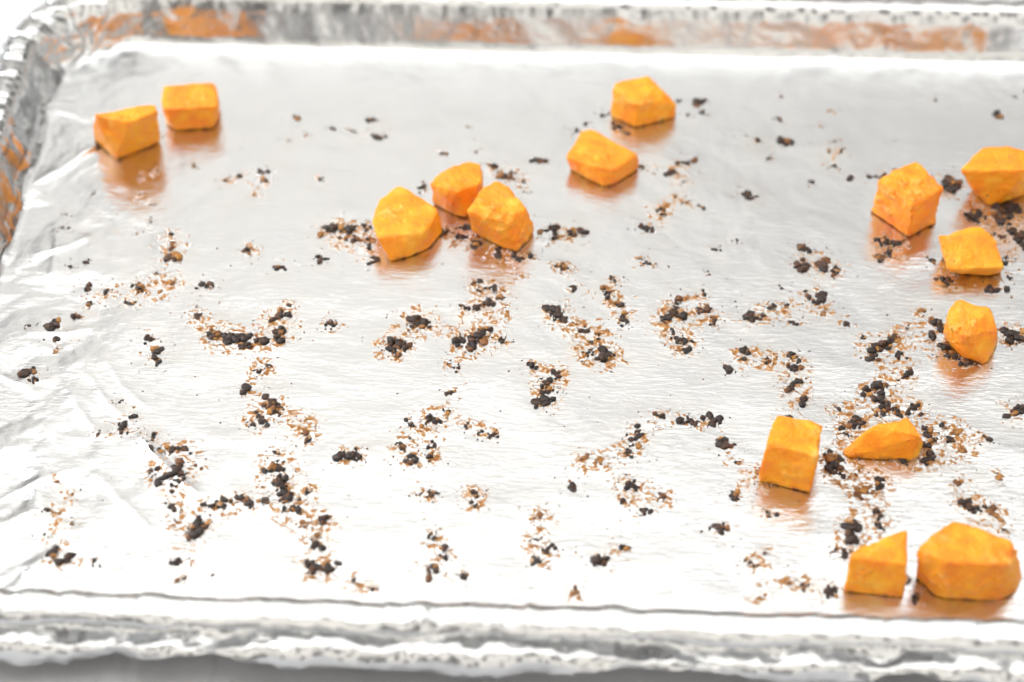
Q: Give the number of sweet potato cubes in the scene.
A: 15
